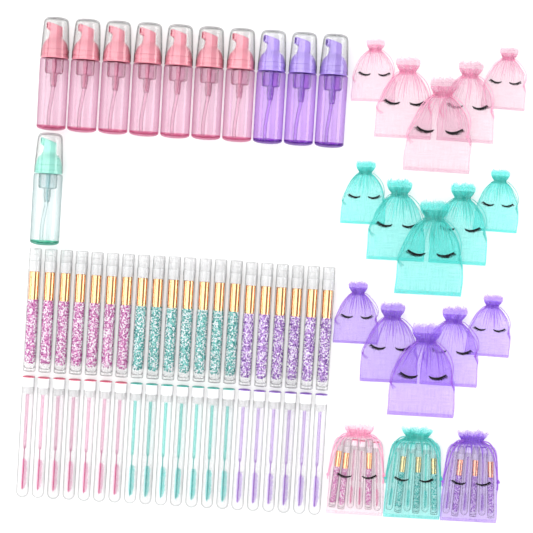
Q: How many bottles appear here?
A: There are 11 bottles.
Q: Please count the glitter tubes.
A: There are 29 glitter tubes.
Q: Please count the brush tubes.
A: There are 29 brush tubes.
